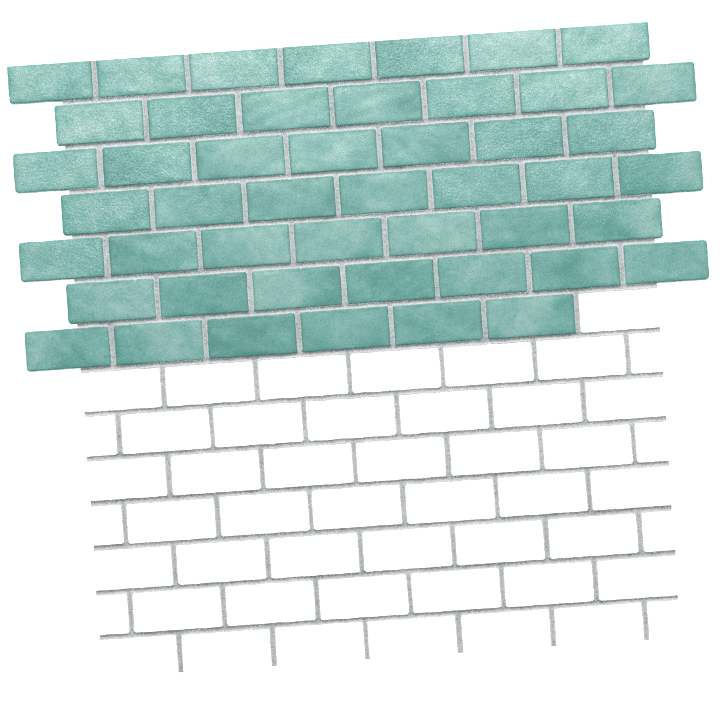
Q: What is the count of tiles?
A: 48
